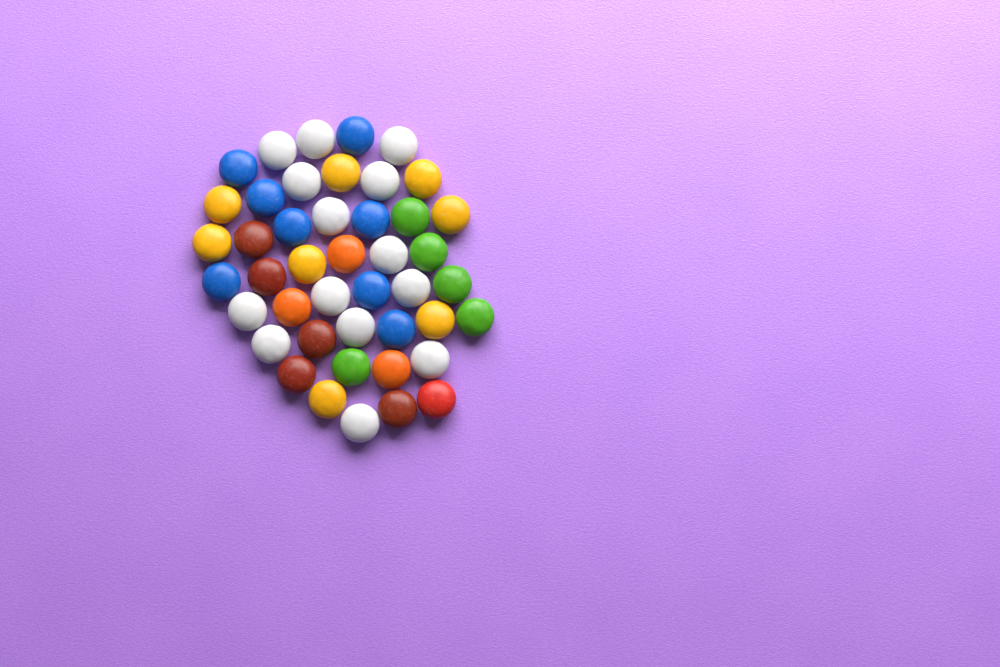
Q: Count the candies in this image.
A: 44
